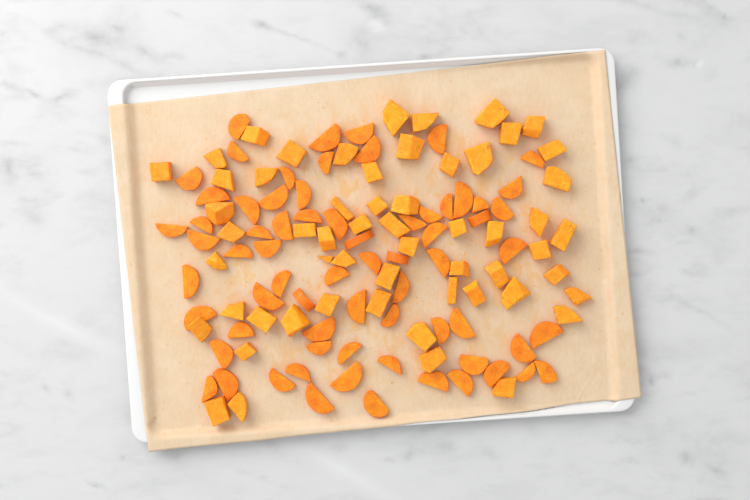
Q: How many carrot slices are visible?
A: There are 69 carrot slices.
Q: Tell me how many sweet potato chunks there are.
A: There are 57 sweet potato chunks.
